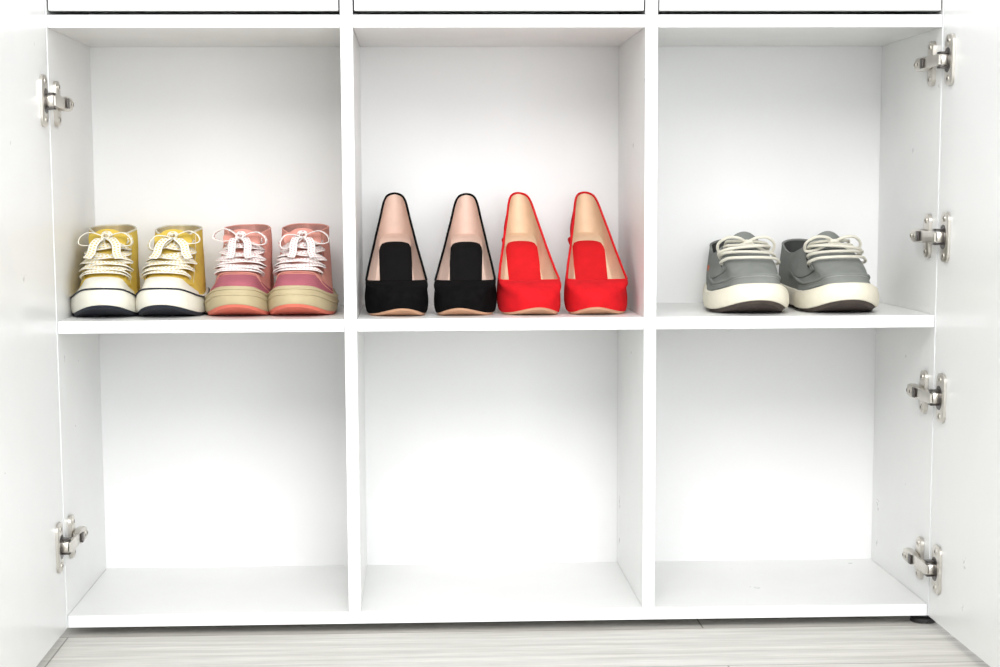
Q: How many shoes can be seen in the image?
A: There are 10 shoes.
